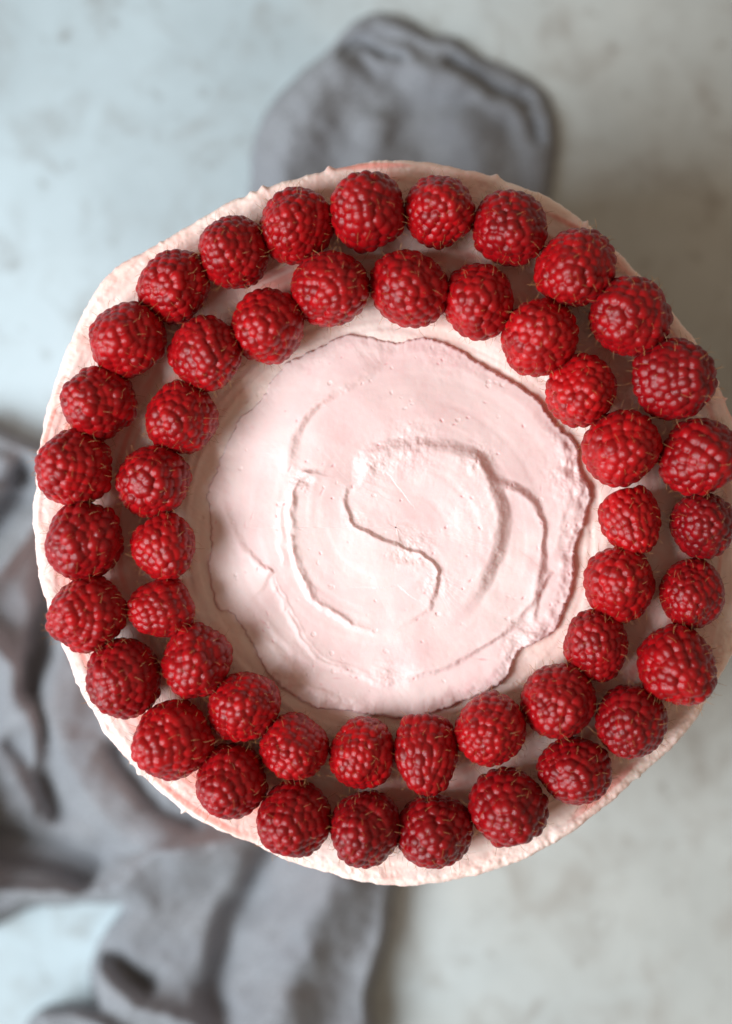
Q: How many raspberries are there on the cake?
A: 49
